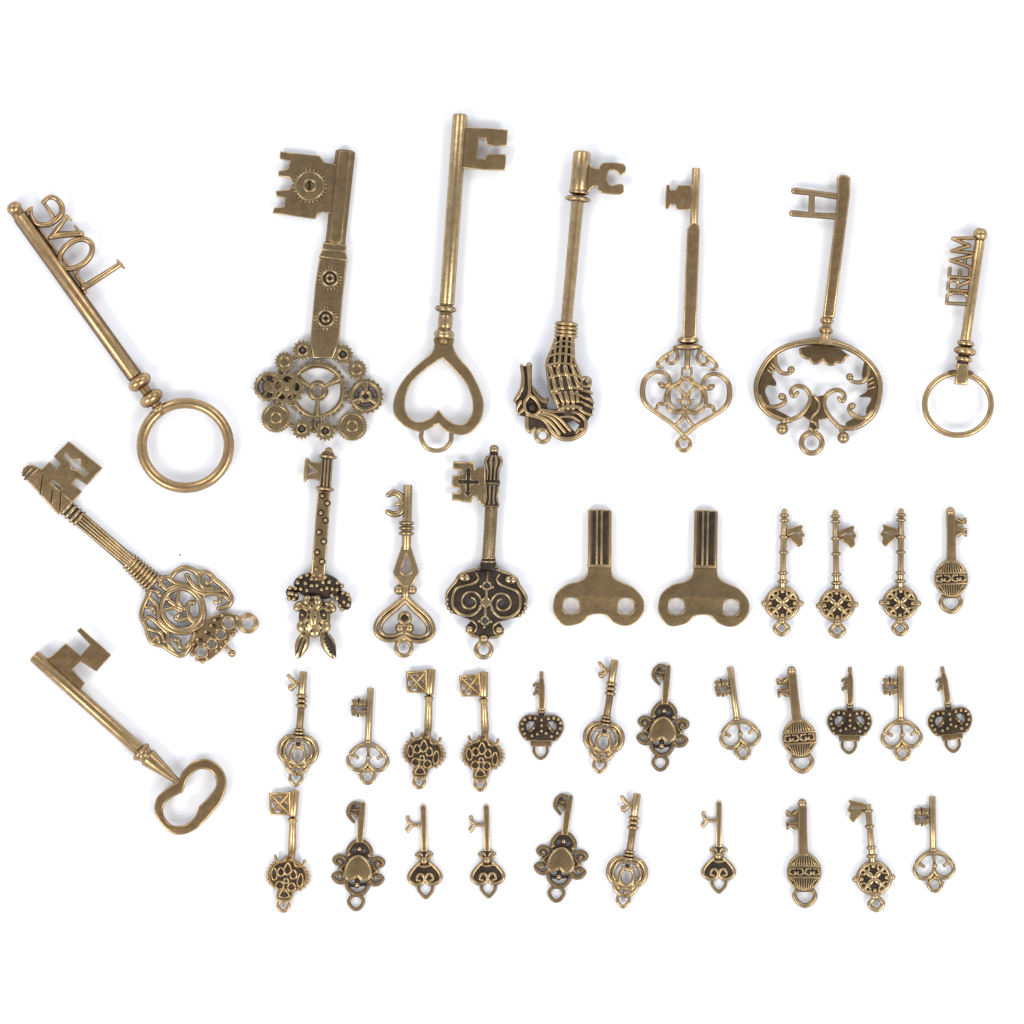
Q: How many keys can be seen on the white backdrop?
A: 40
